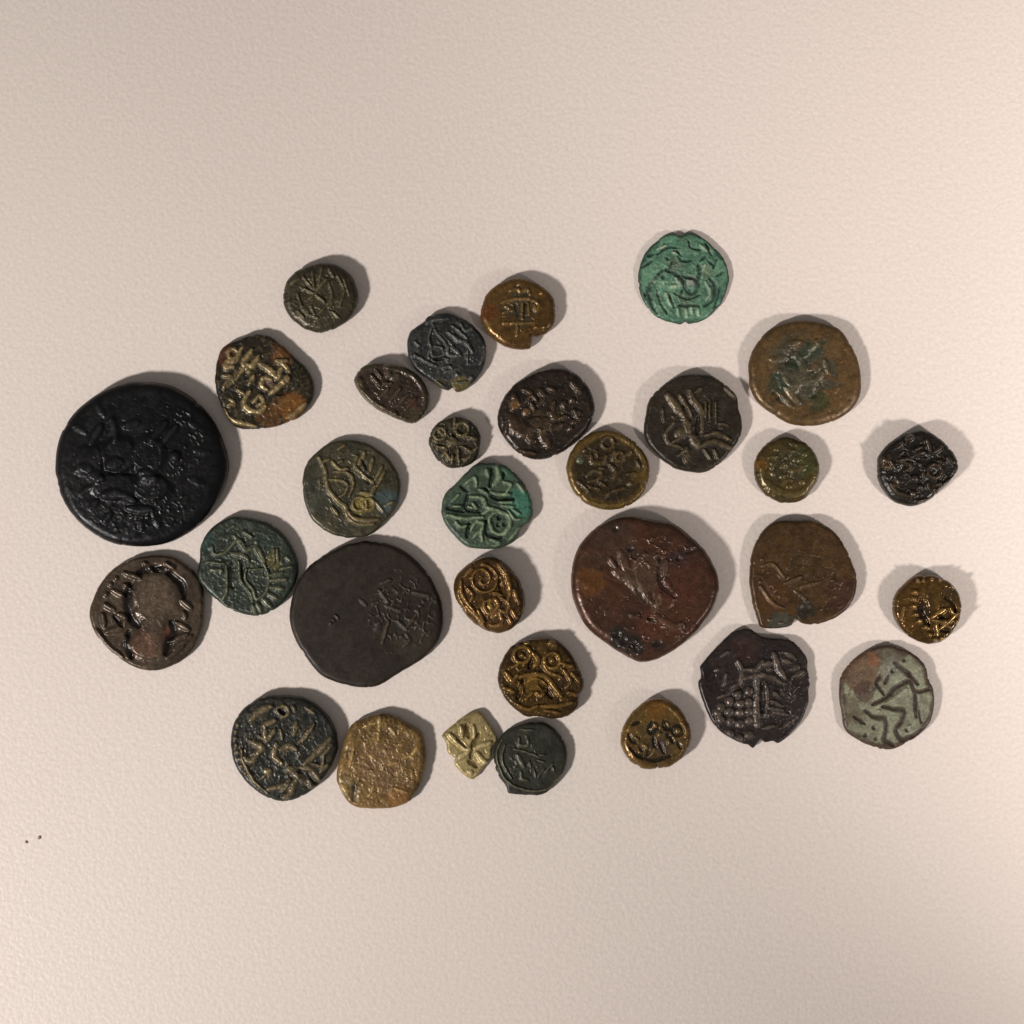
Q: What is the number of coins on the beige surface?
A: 31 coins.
